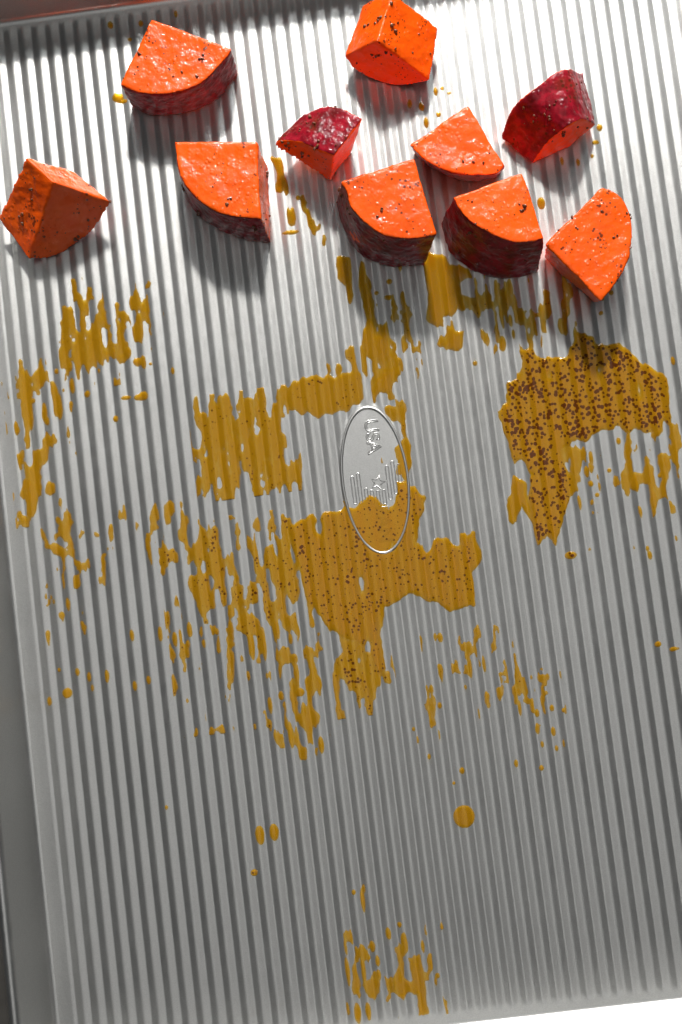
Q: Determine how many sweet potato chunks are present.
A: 10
